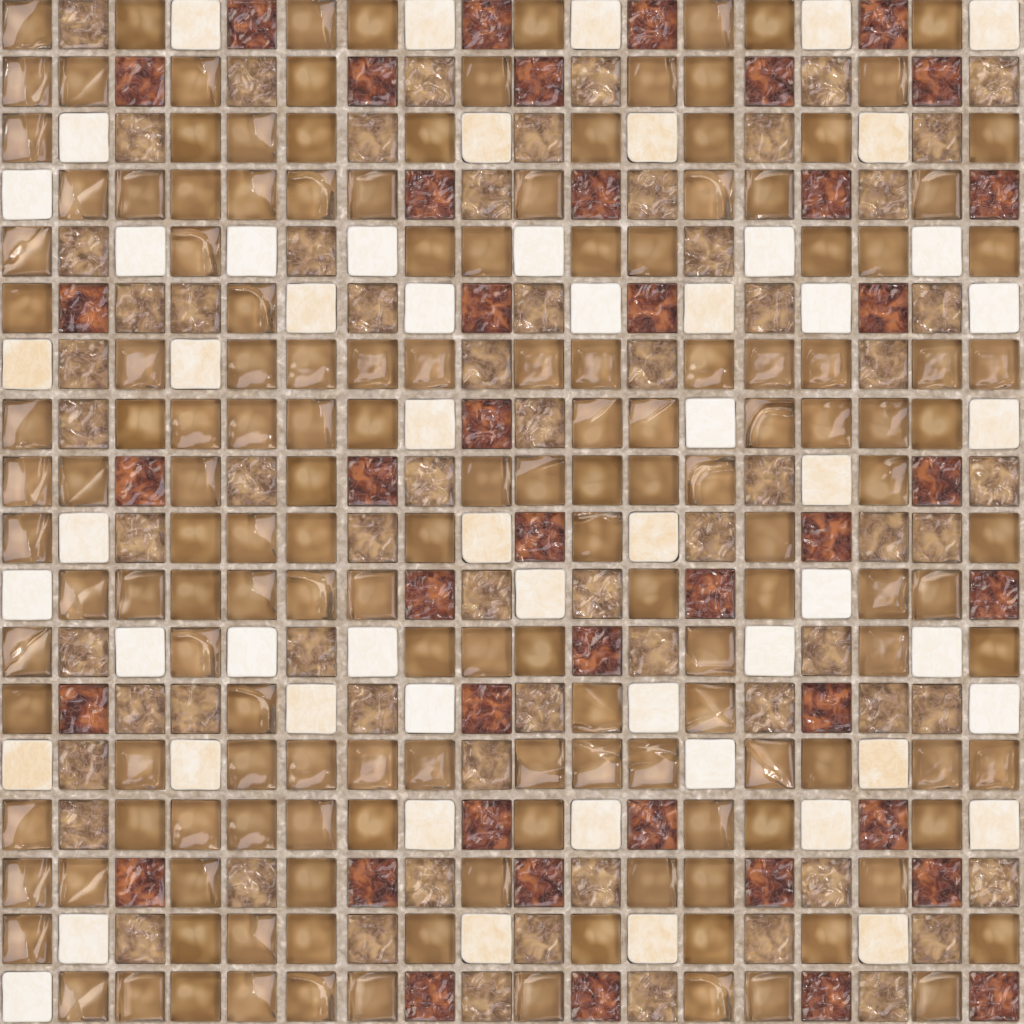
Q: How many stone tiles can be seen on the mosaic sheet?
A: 56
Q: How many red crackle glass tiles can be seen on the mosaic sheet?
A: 42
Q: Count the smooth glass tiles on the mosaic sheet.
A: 159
